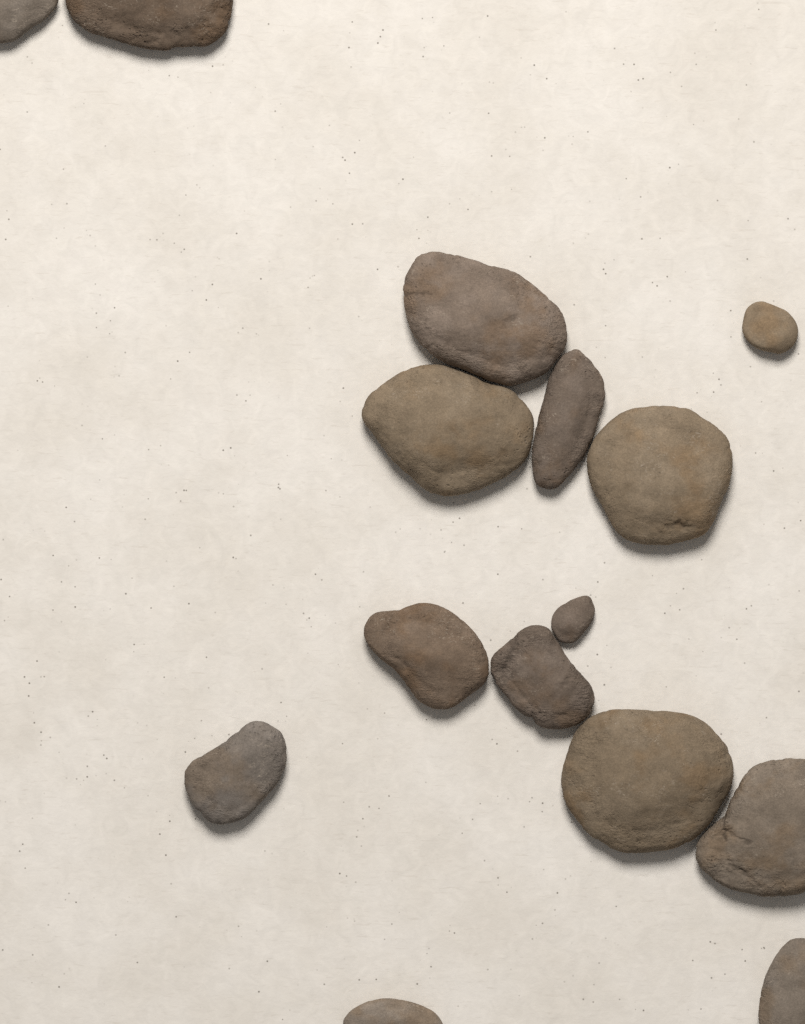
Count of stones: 15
